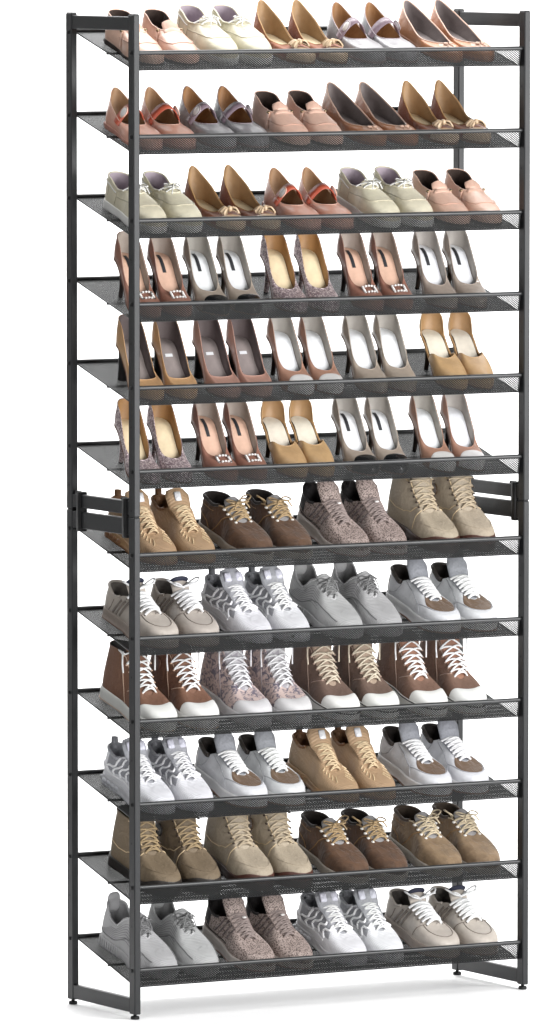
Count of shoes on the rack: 108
